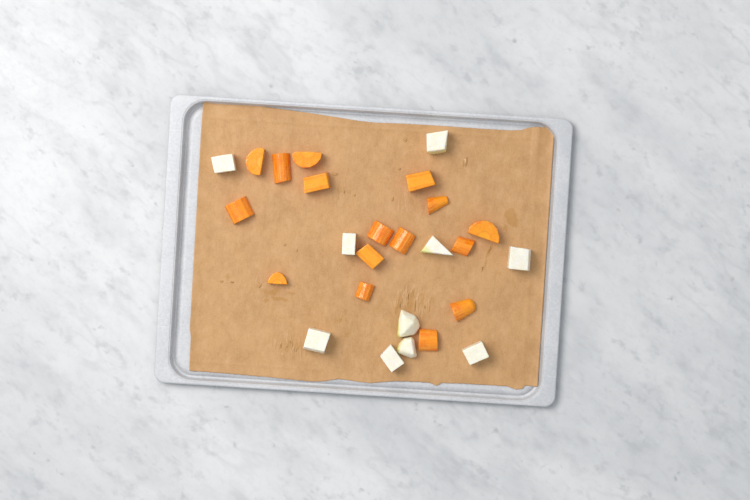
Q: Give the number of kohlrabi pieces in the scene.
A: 10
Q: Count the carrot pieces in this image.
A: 16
